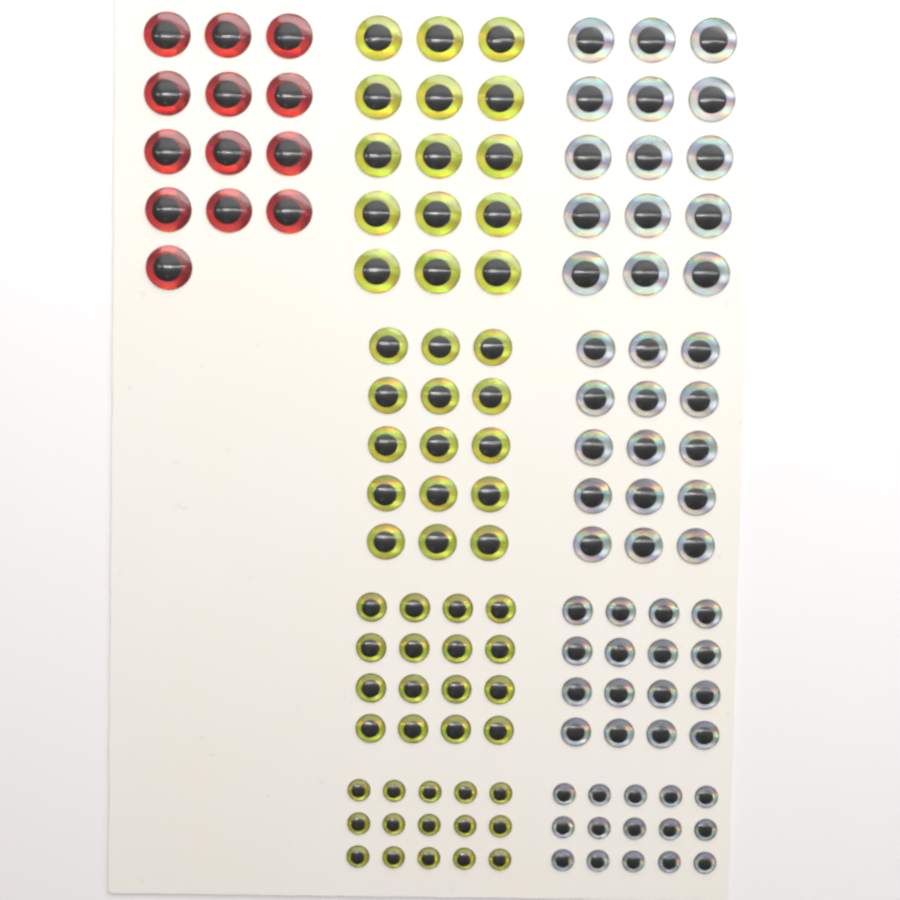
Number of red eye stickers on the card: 13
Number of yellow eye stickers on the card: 61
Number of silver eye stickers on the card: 61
